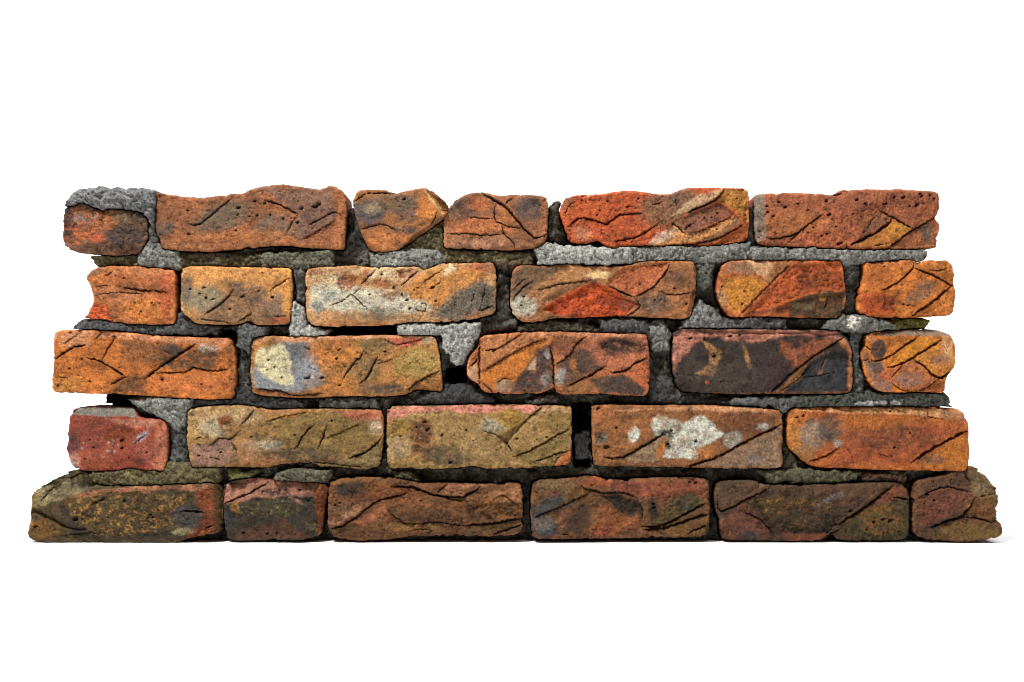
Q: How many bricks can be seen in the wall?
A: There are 28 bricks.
